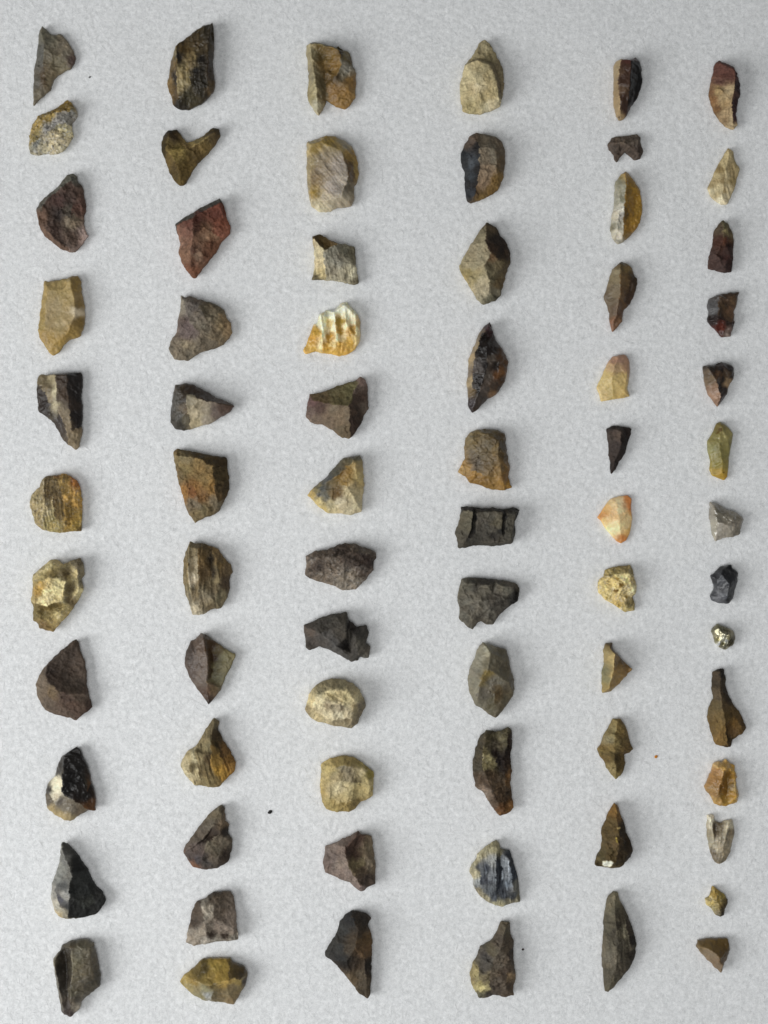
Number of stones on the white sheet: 72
